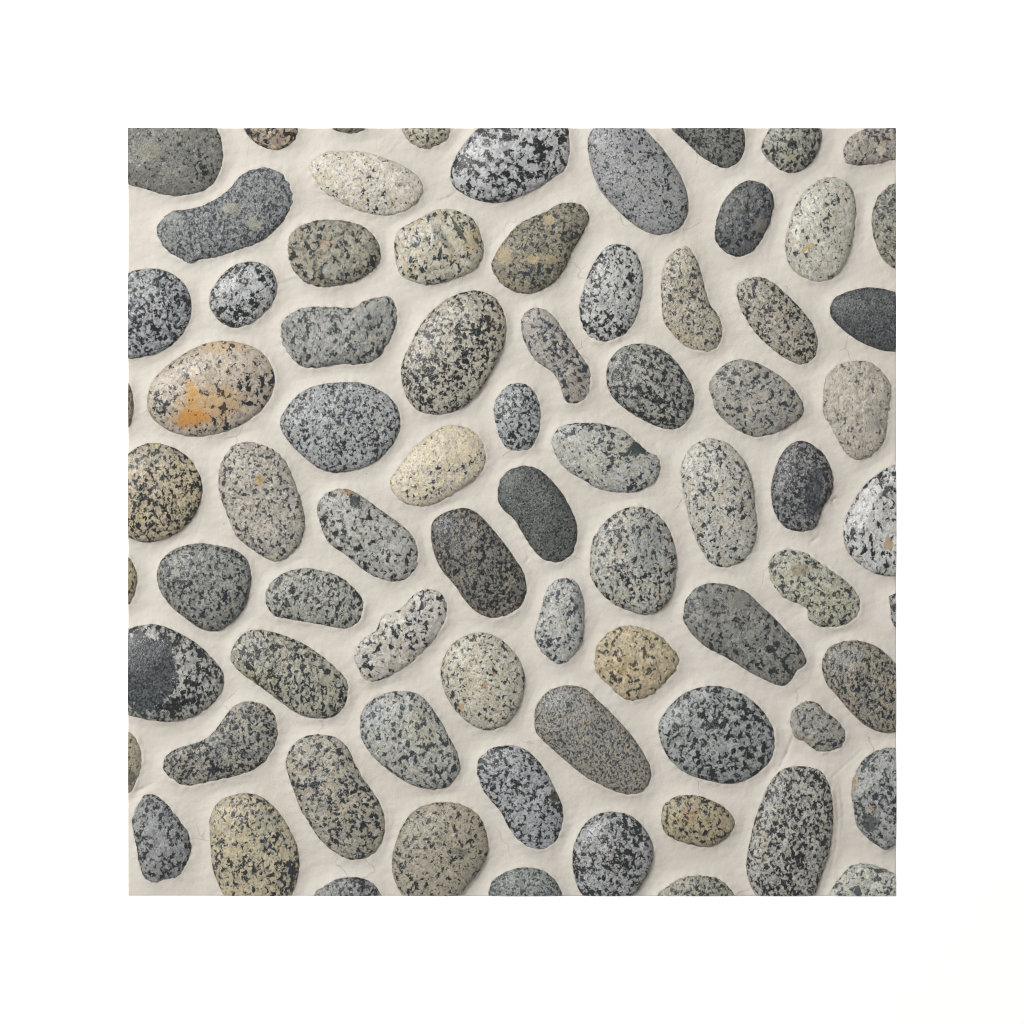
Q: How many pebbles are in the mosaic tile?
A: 76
